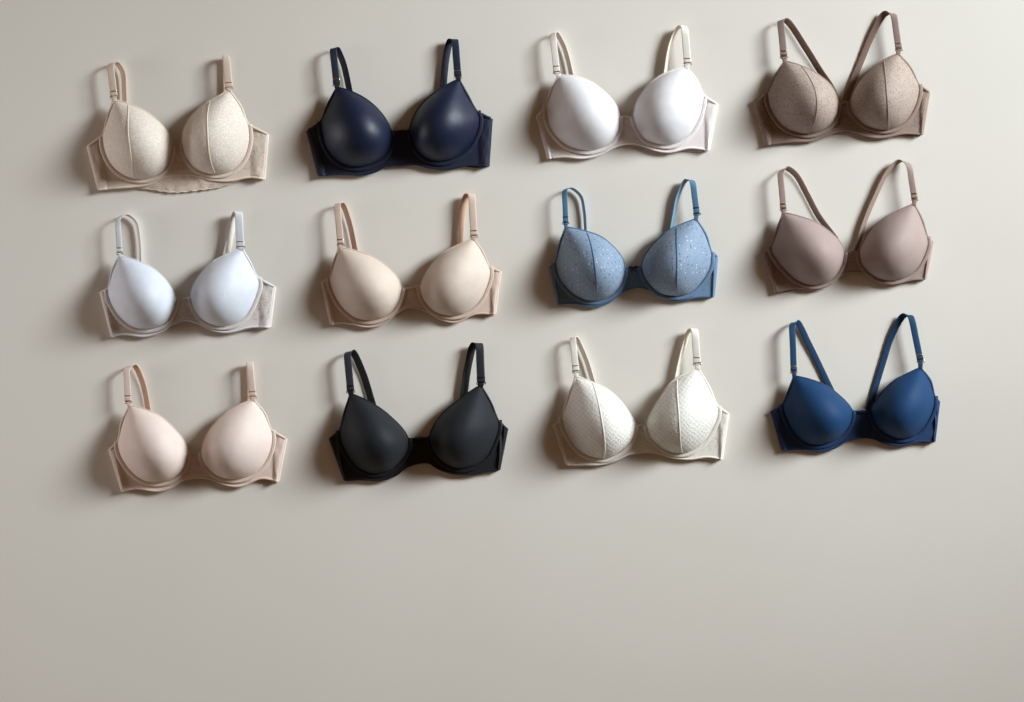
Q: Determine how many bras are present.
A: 12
